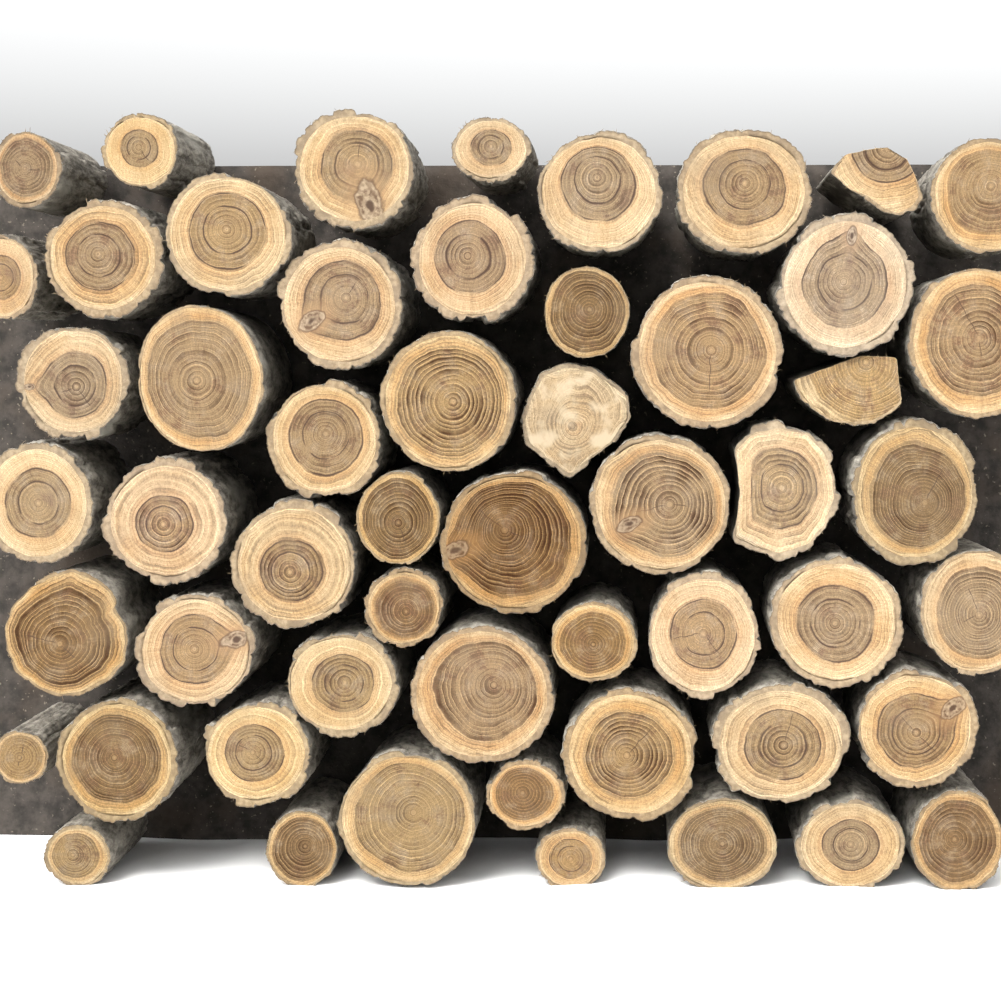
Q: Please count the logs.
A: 54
